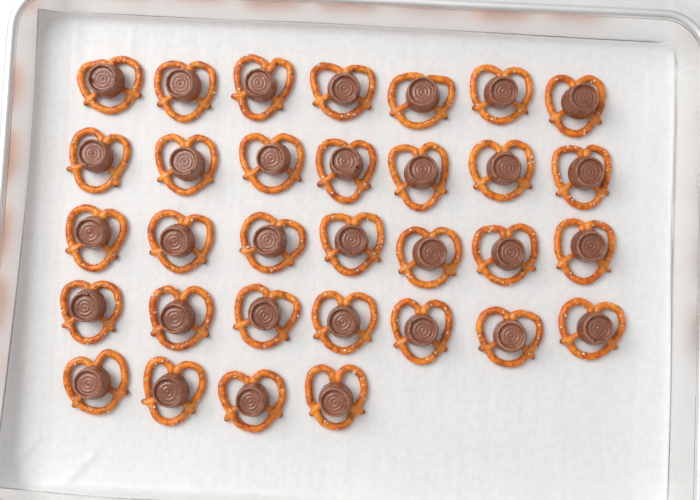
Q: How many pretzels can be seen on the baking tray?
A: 32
